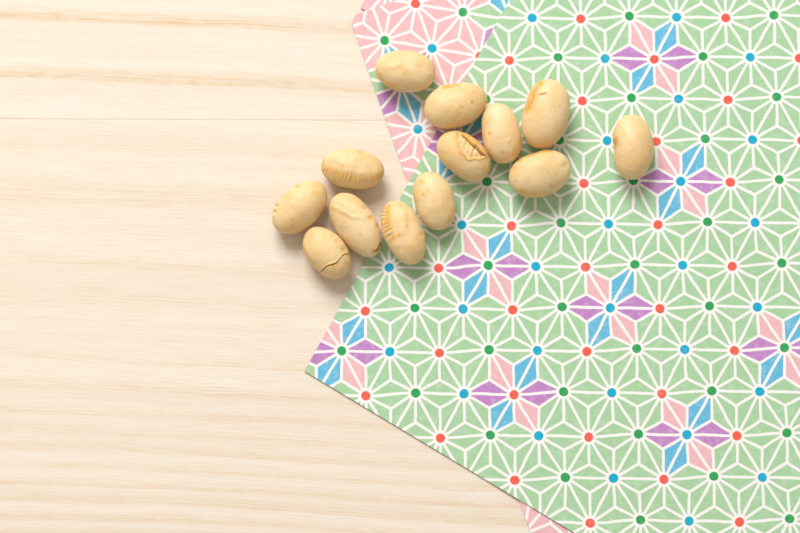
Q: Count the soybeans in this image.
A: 13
